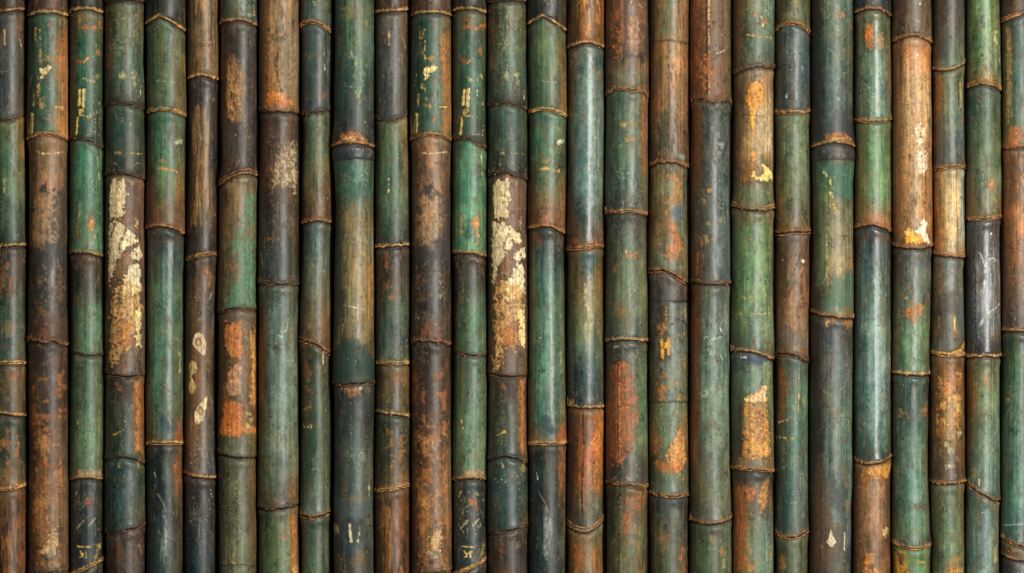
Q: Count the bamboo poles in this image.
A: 27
